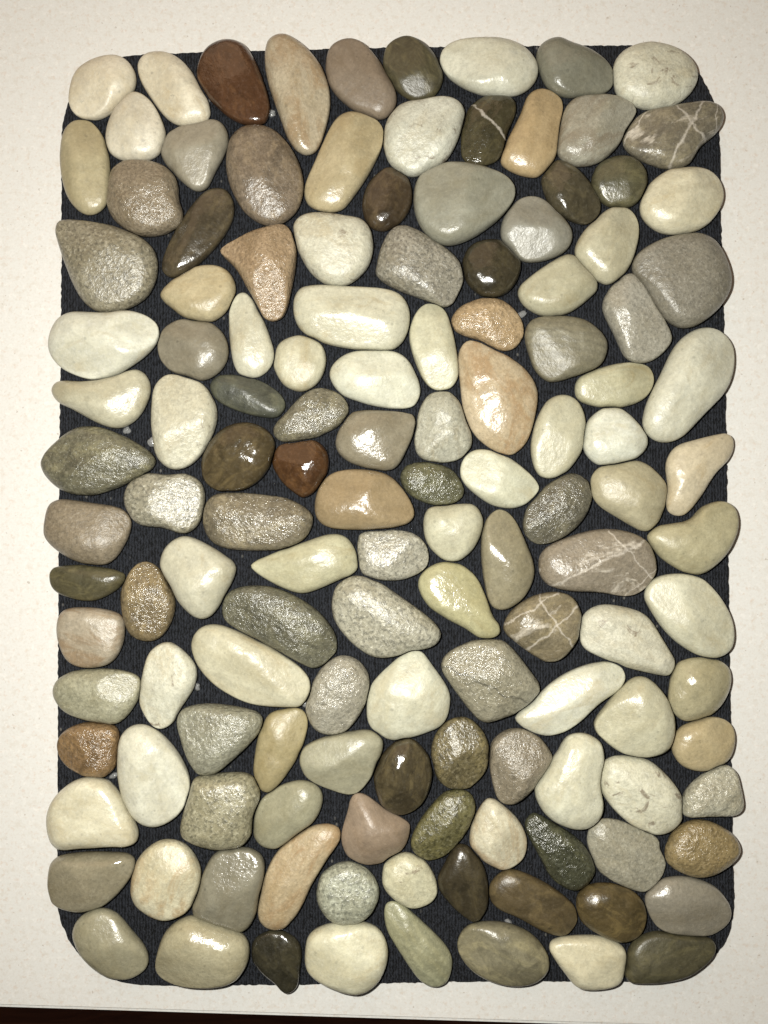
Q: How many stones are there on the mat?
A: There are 133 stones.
